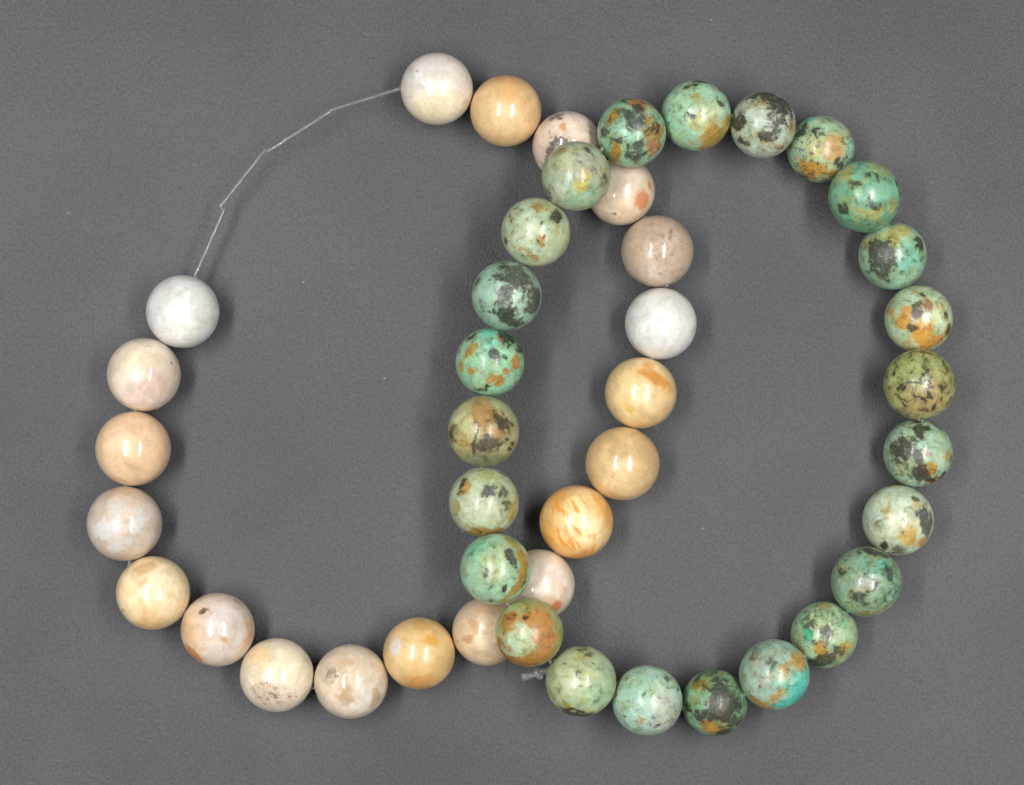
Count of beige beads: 20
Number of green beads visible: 24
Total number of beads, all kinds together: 44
